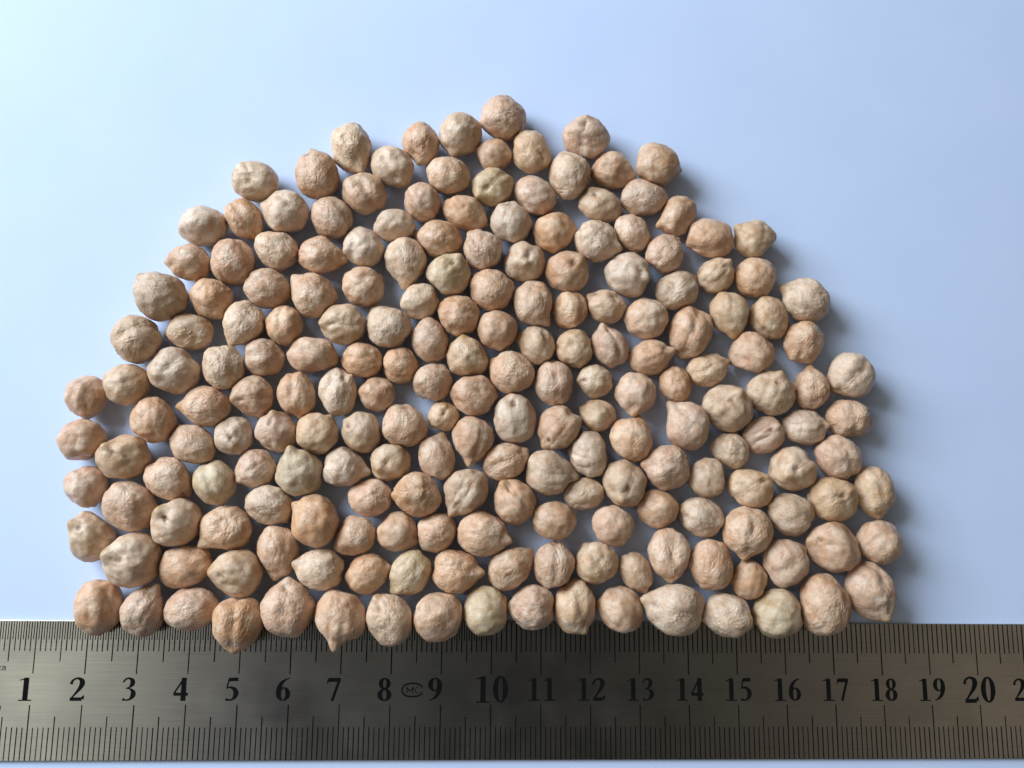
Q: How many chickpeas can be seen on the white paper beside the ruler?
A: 200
